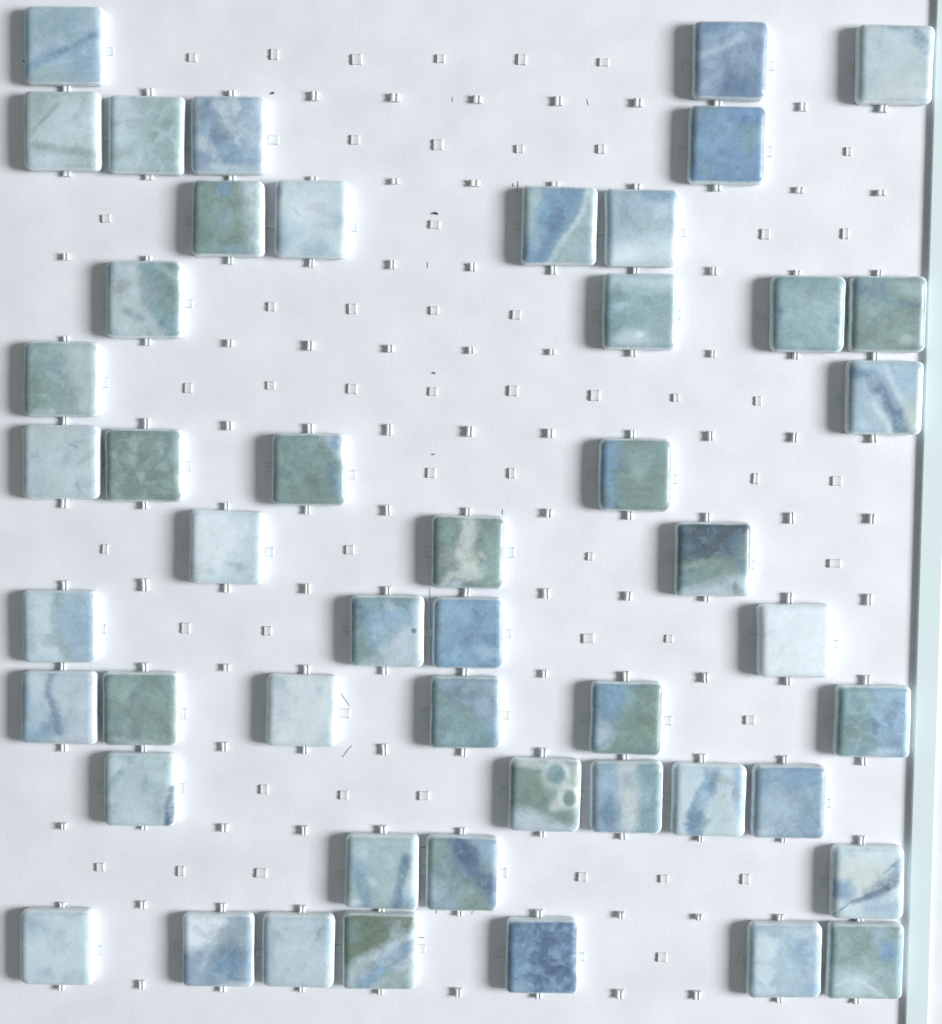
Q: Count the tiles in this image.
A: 49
